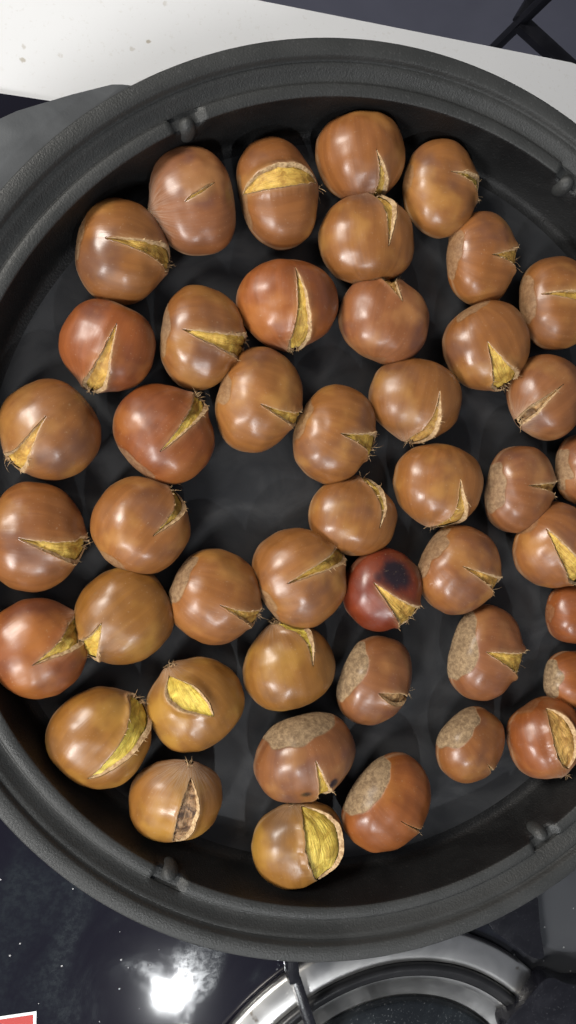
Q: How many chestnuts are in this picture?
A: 45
